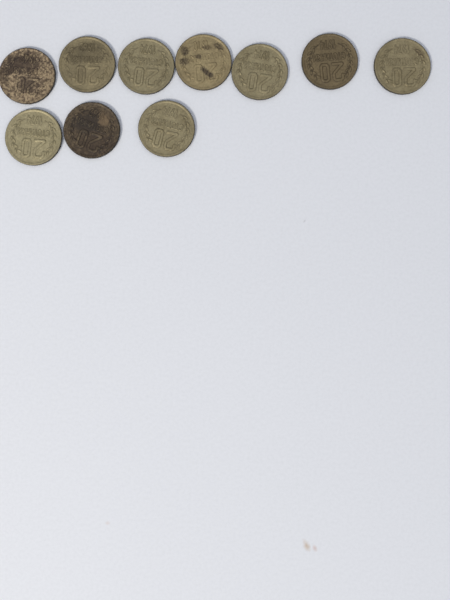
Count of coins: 10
